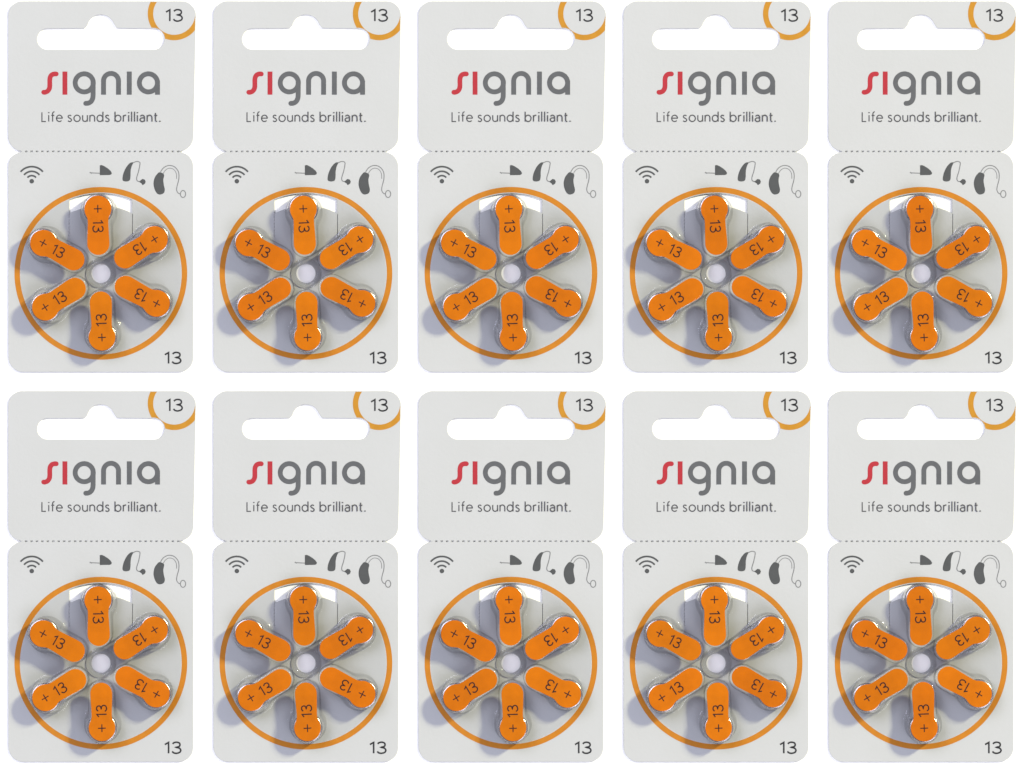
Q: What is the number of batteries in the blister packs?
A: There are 60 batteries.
